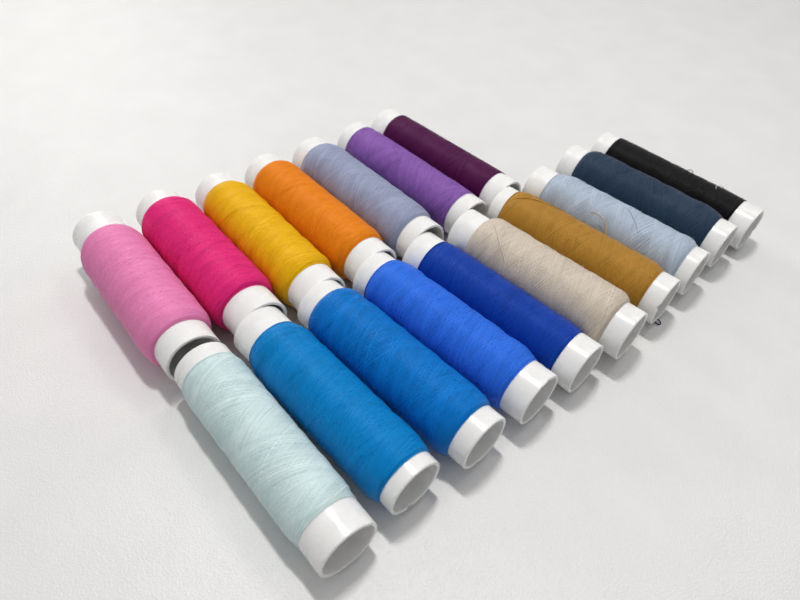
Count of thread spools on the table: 17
